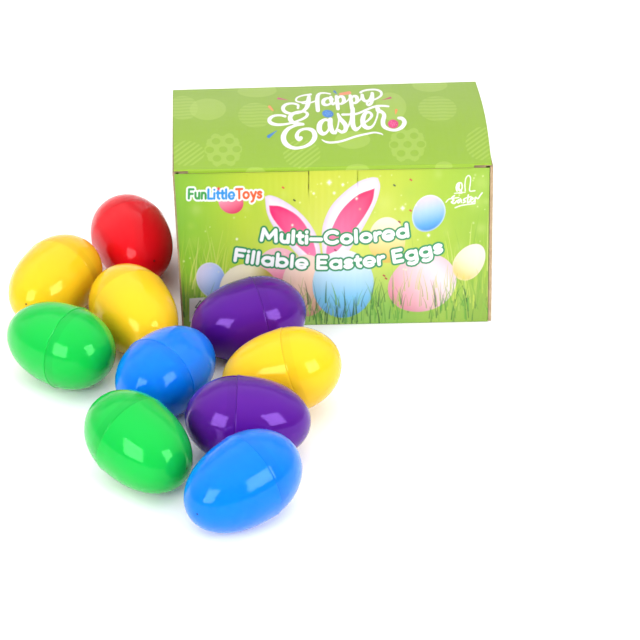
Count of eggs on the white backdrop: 10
